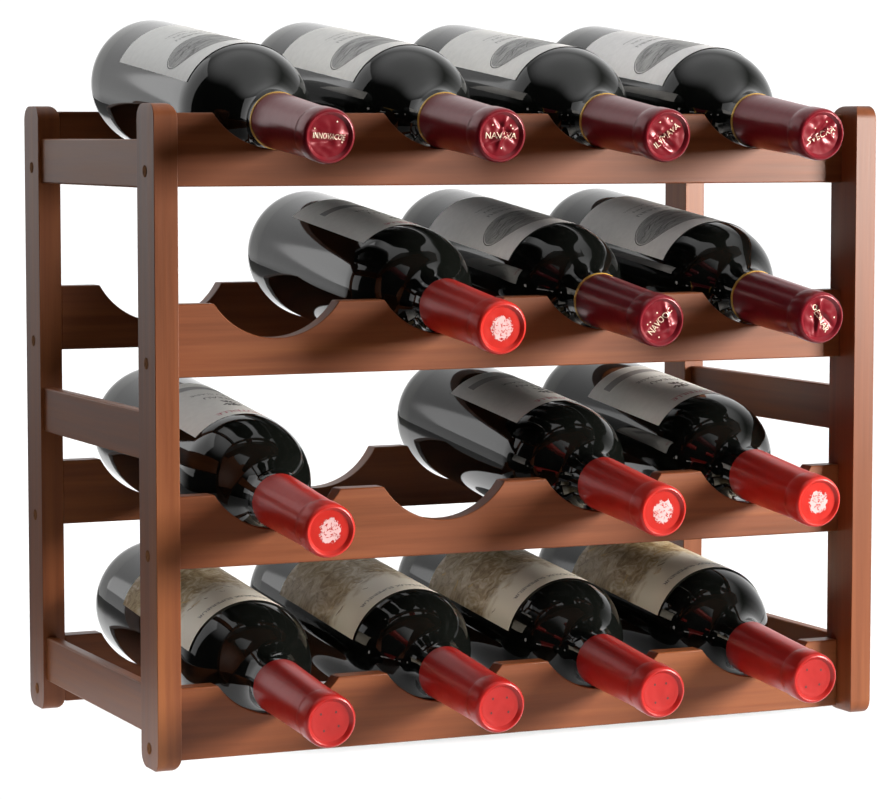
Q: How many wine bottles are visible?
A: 14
